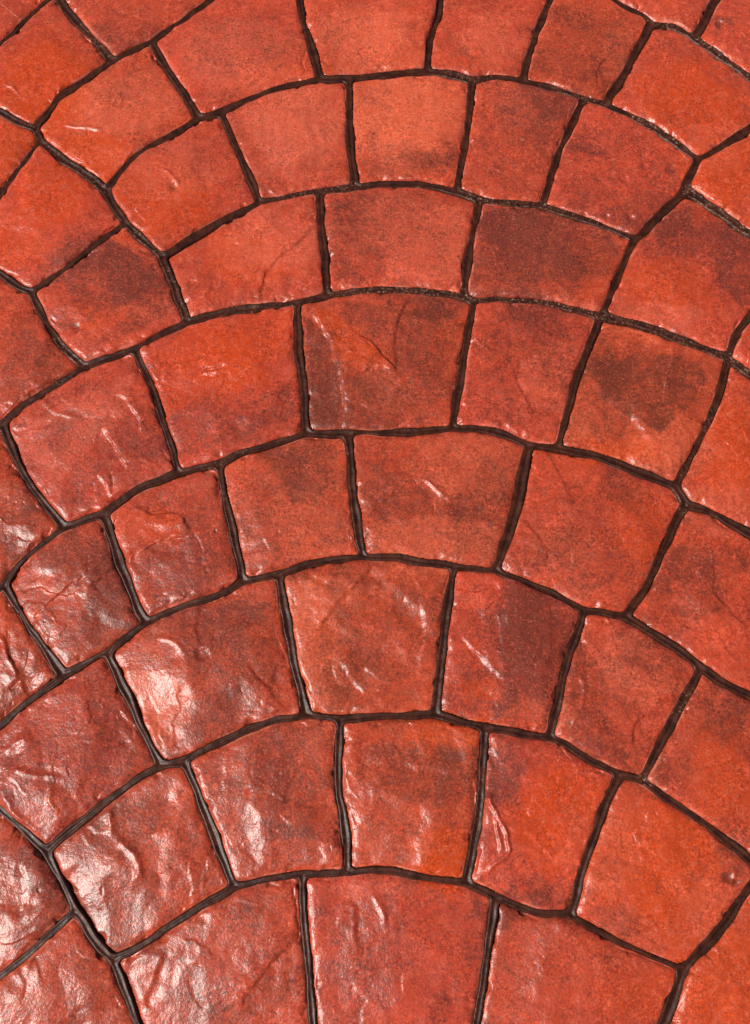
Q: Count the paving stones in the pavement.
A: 57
